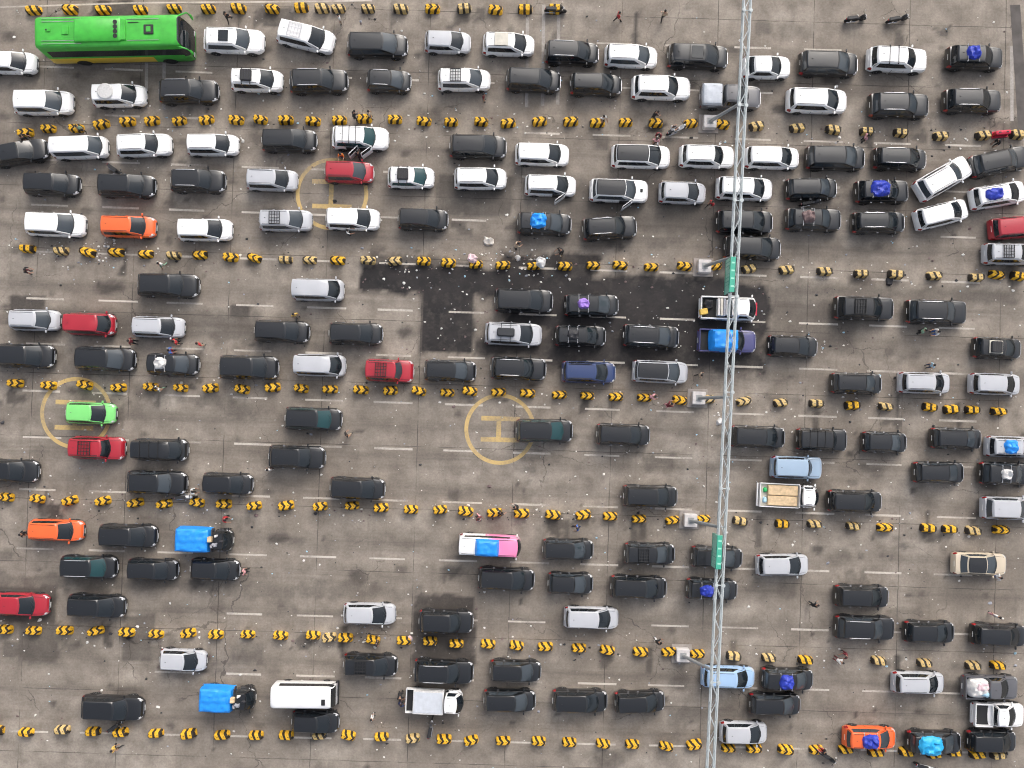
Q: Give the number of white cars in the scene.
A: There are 32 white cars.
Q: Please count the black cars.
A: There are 94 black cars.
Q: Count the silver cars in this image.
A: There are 21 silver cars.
